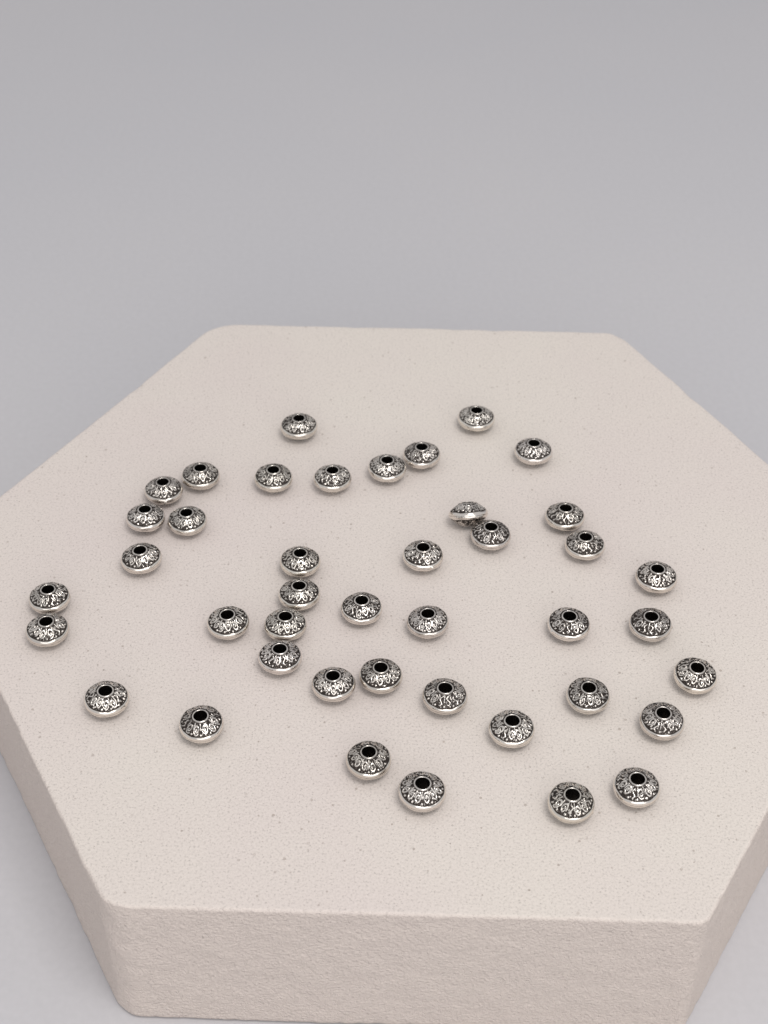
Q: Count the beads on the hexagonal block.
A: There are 42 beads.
